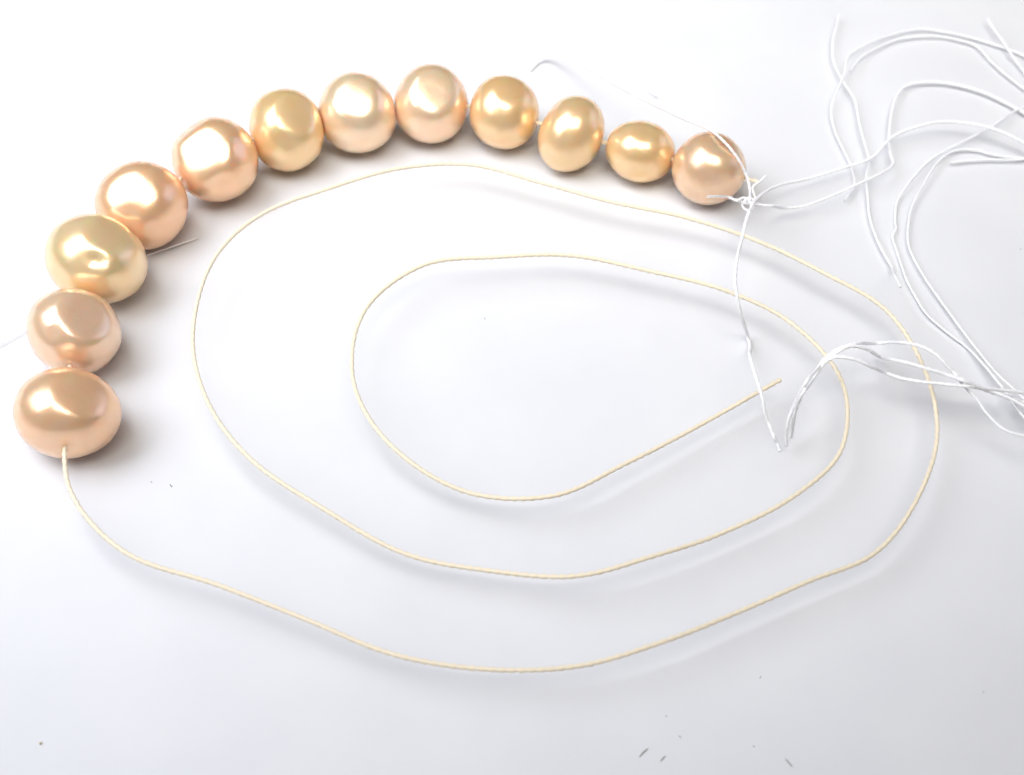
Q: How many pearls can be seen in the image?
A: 12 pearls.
